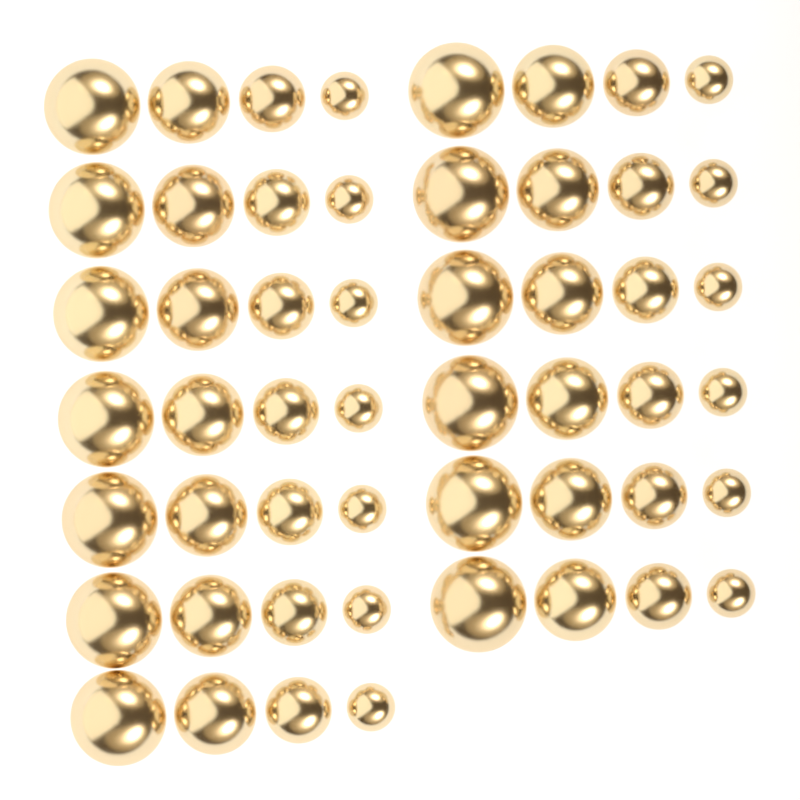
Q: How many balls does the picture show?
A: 52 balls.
